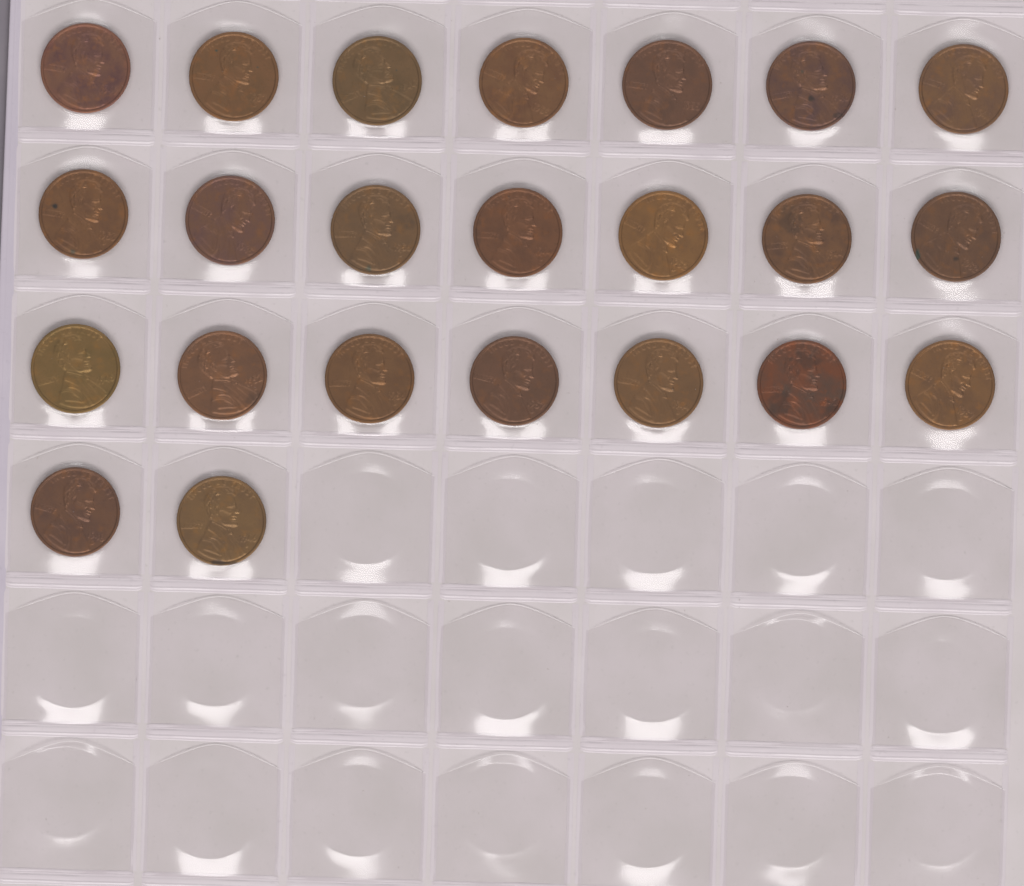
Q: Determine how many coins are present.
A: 23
